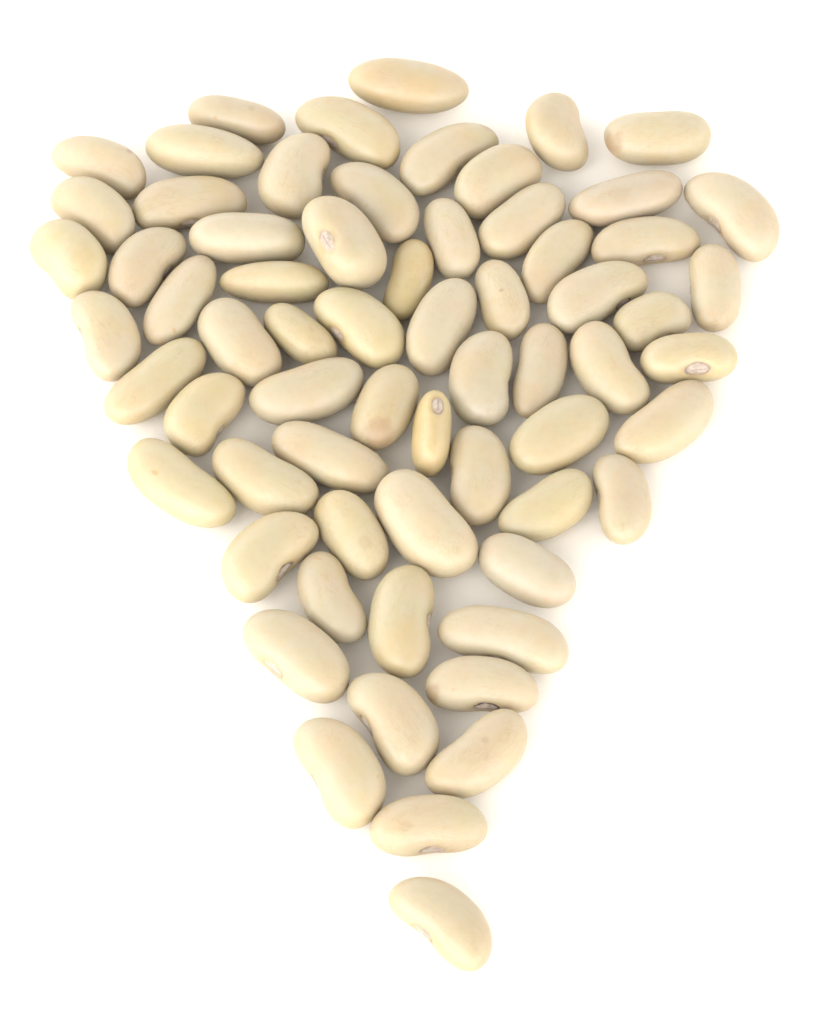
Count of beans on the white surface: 66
